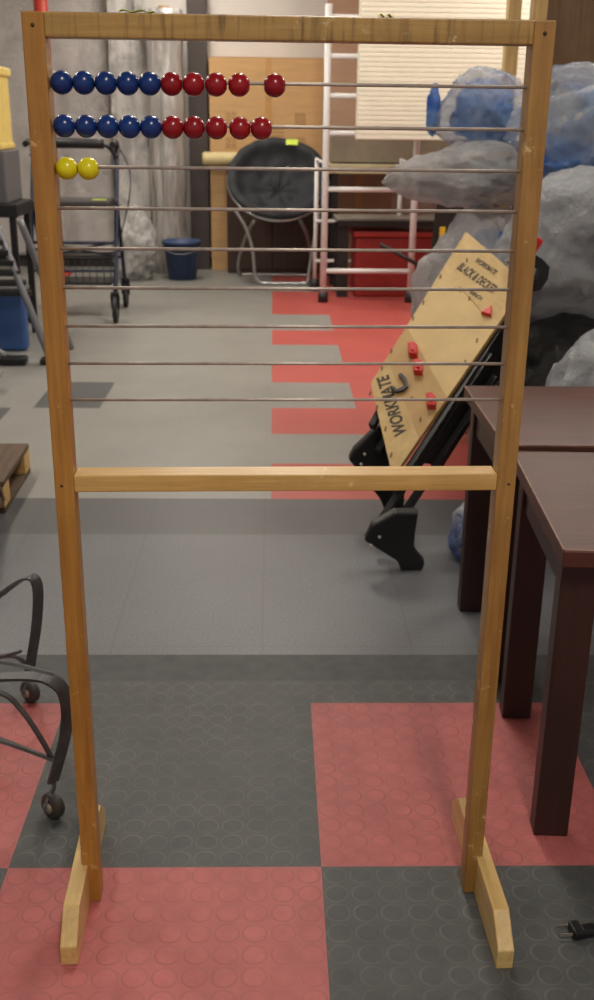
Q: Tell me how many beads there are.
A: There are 22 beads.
